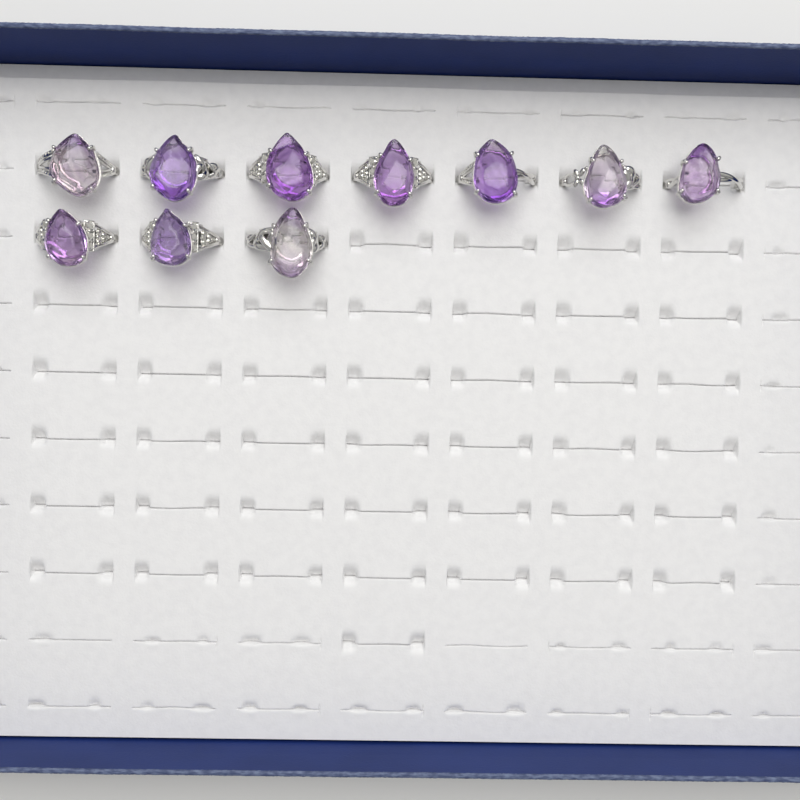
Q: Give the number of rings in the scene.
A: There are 10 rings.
